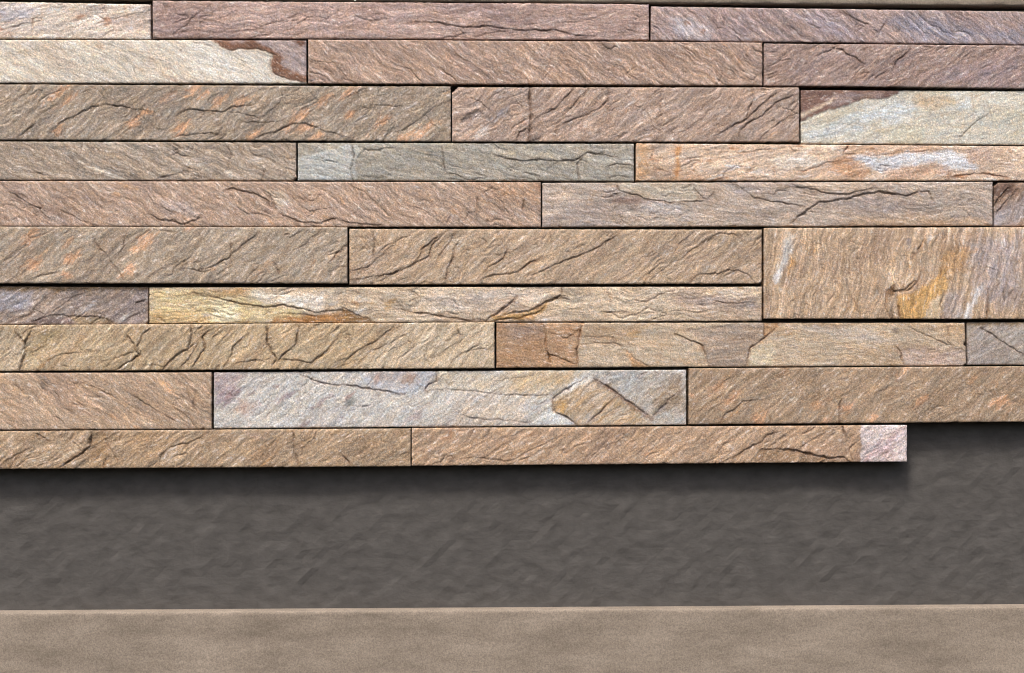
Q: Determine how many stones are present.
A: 28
